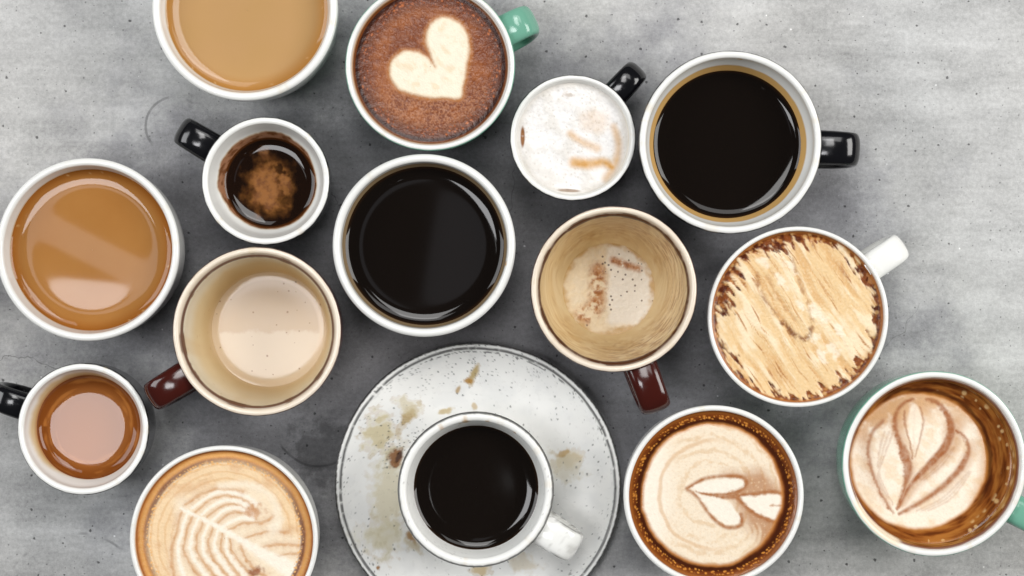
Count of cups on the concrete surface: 15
